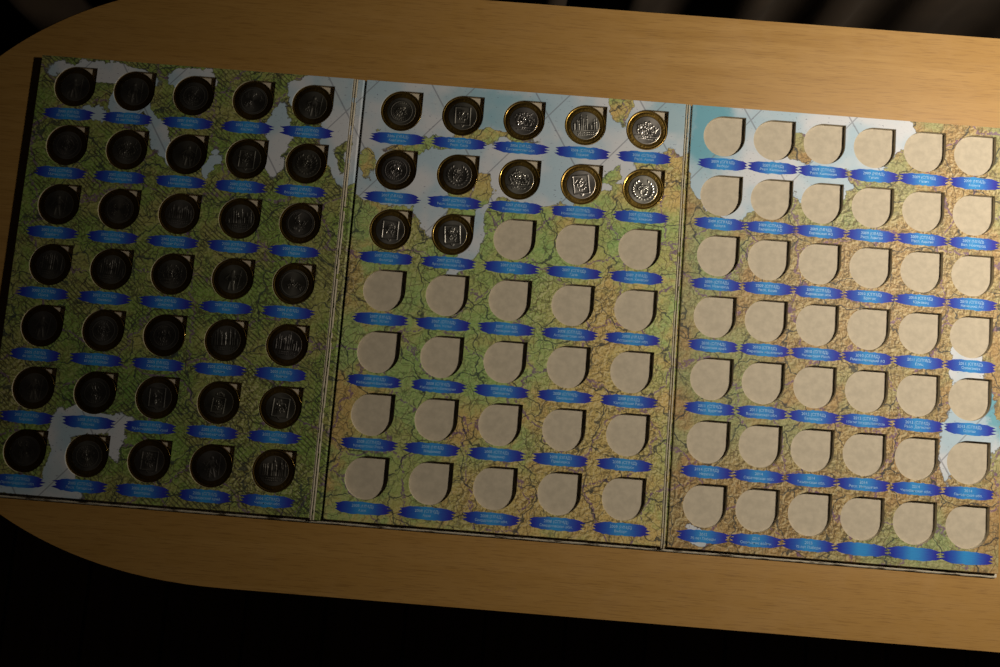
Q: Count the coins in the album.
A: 47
